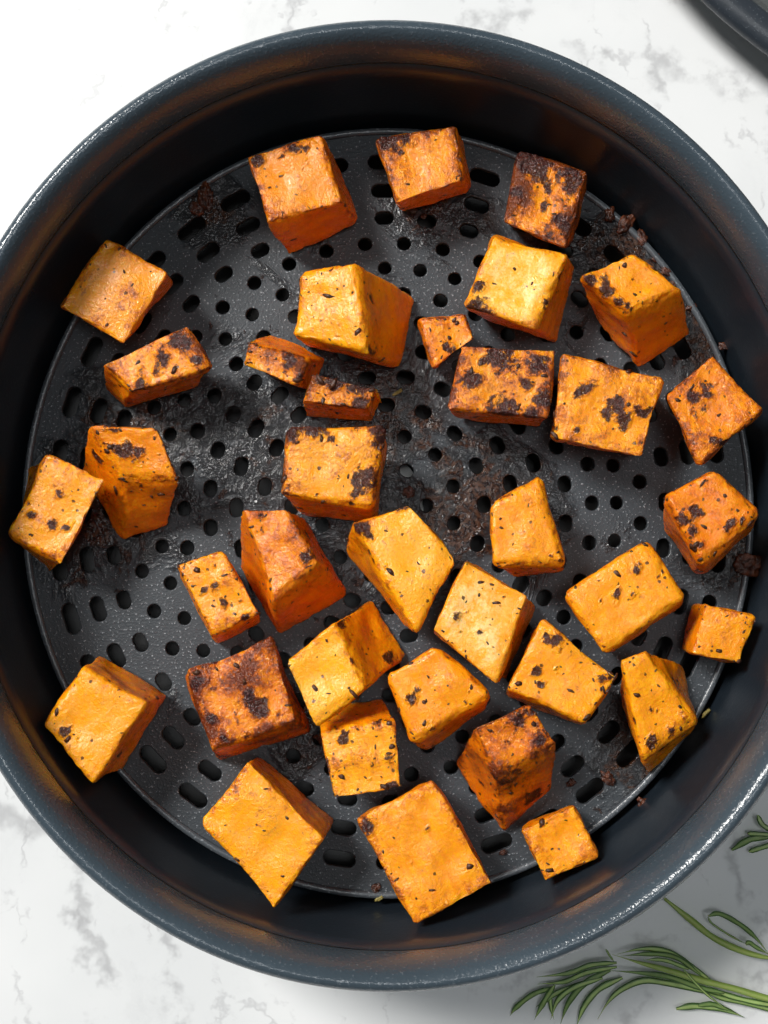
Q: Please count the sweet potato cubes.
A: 36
